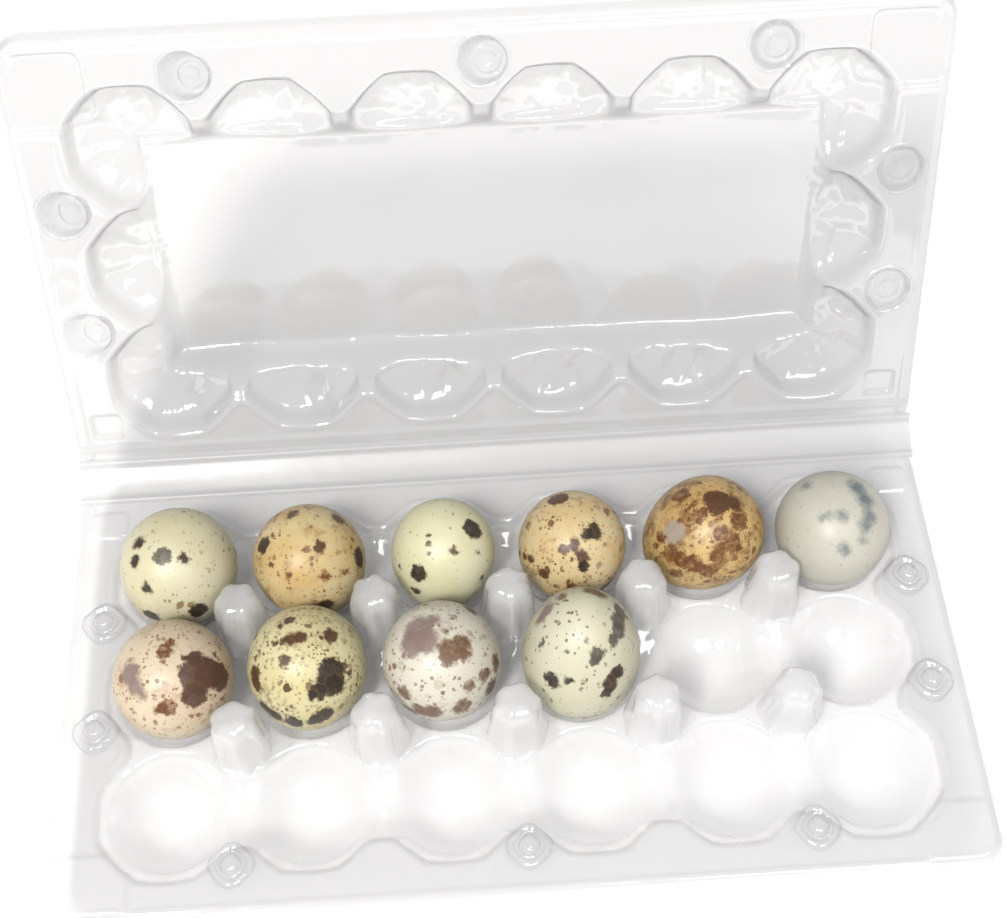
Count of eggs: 10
